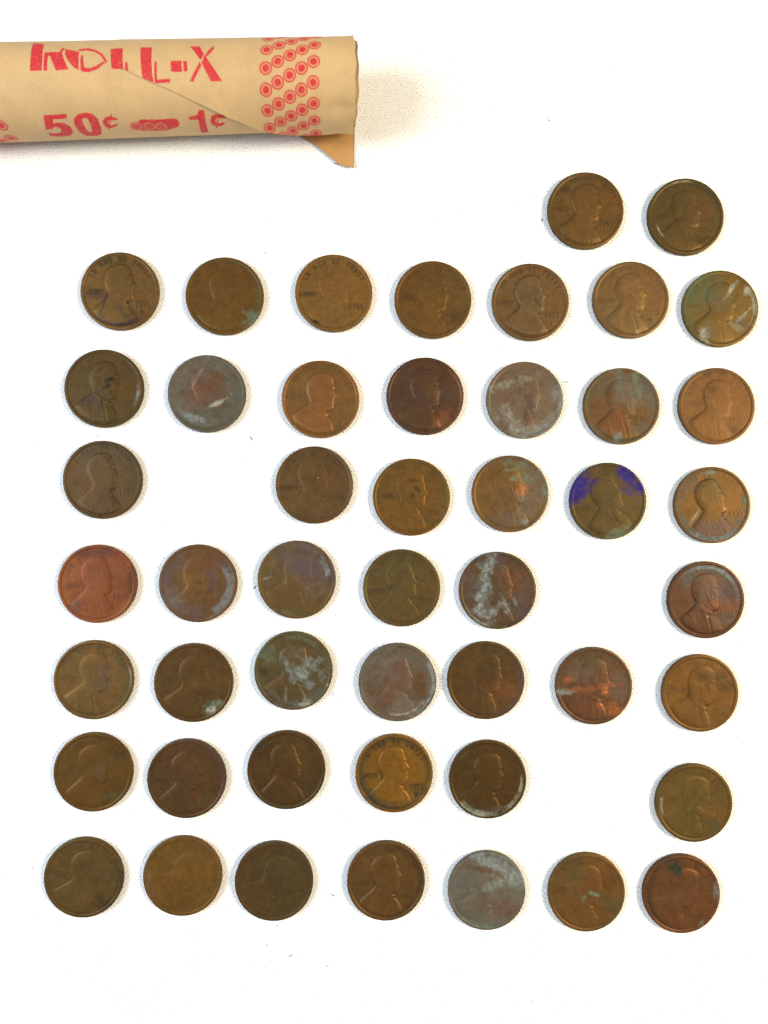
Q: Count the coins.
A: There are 48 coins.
